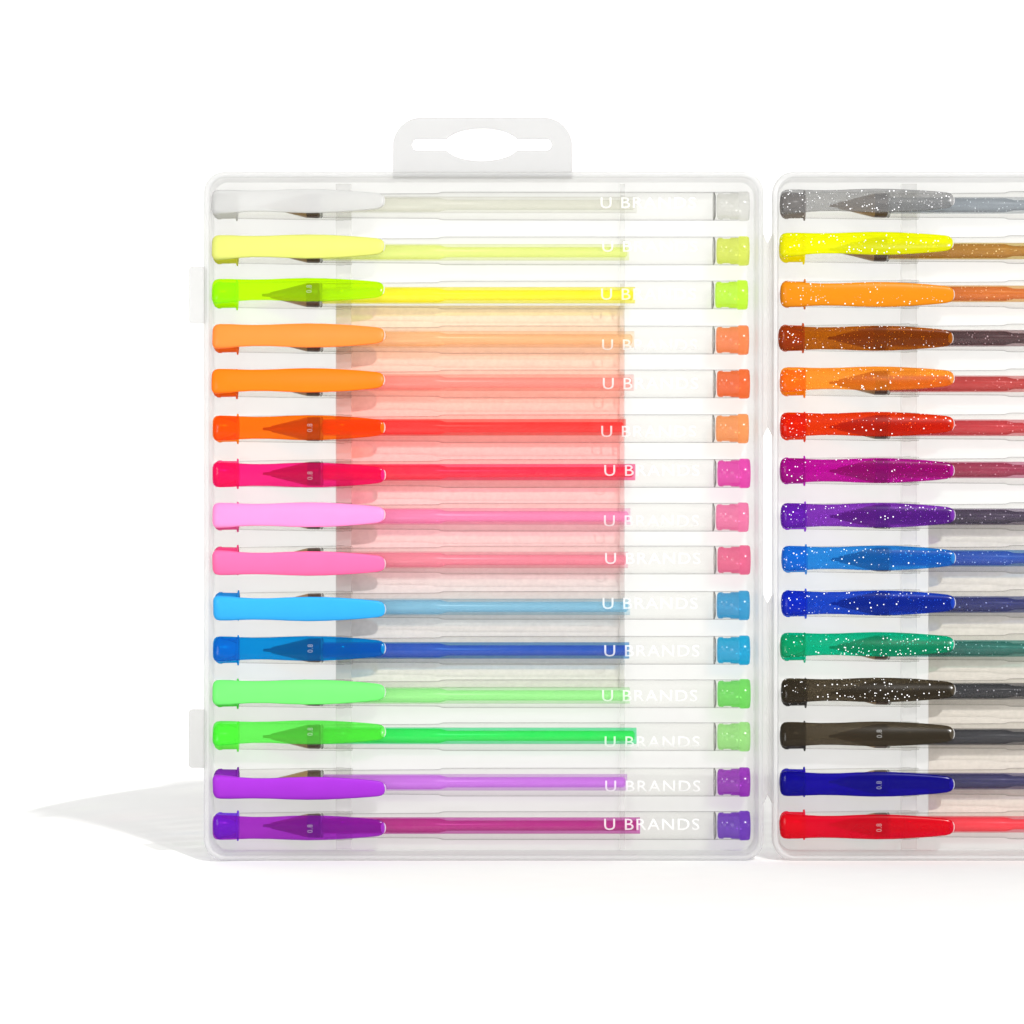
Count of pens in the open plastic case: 30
